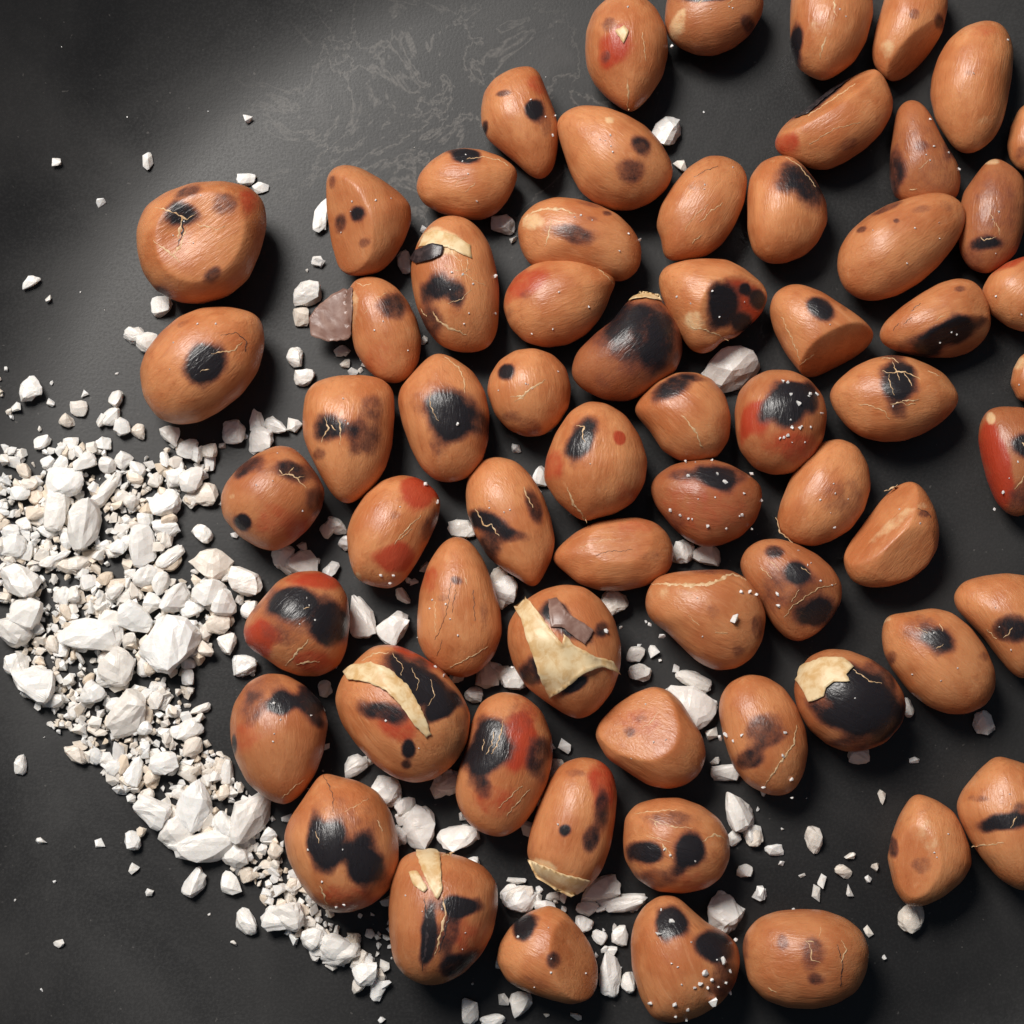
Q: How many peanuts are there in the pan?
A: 65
